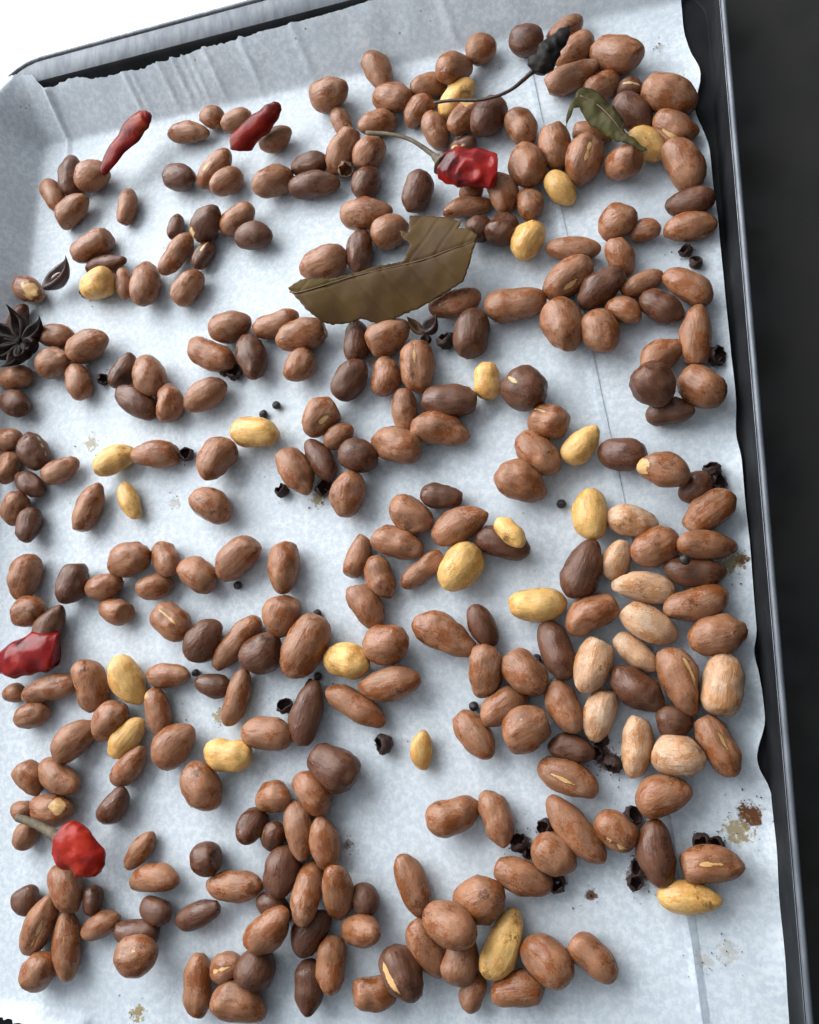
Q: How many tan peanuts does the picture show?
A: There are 10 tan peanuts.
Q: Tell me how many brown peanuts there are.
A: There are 200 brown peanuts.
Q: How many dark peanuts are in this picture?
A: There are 74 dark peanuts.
